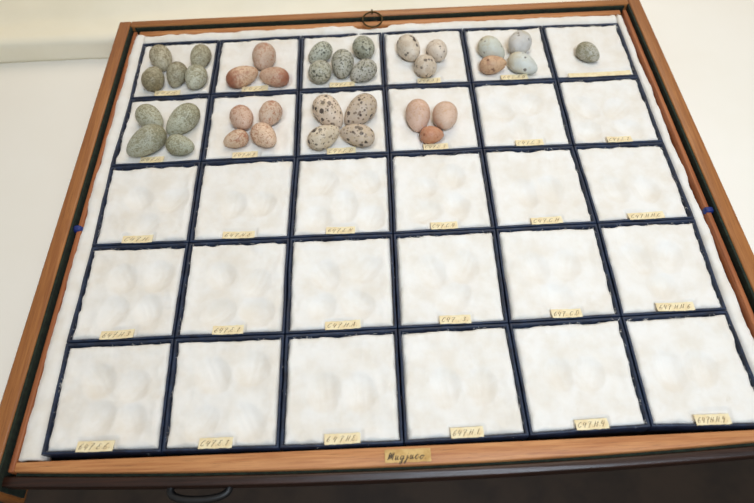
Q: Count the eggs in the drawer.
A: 36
